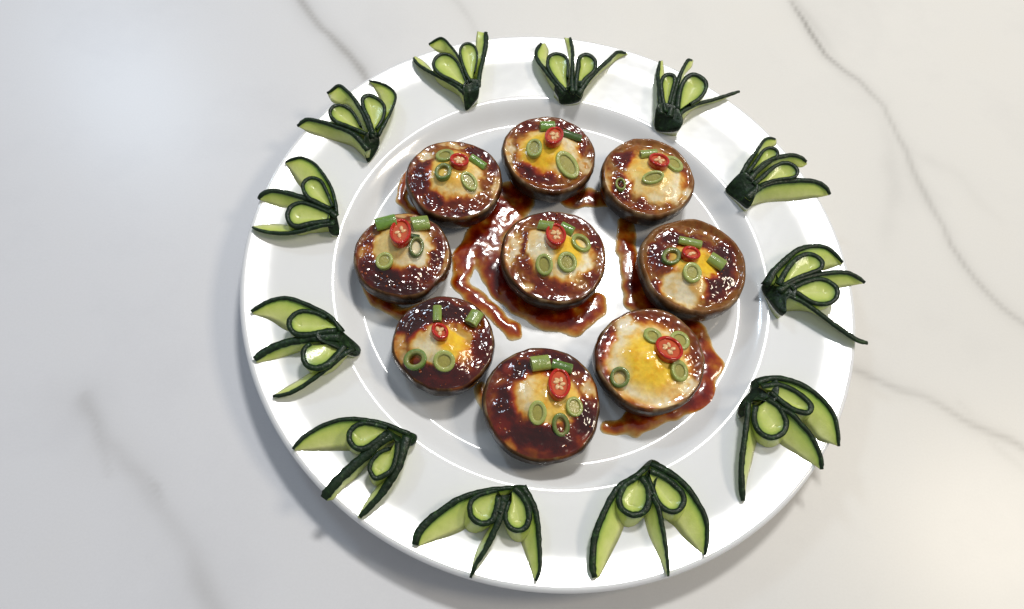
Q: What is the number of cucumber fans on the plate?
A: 12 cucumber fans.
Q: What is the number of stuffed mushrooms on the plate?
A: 9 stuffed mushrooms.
